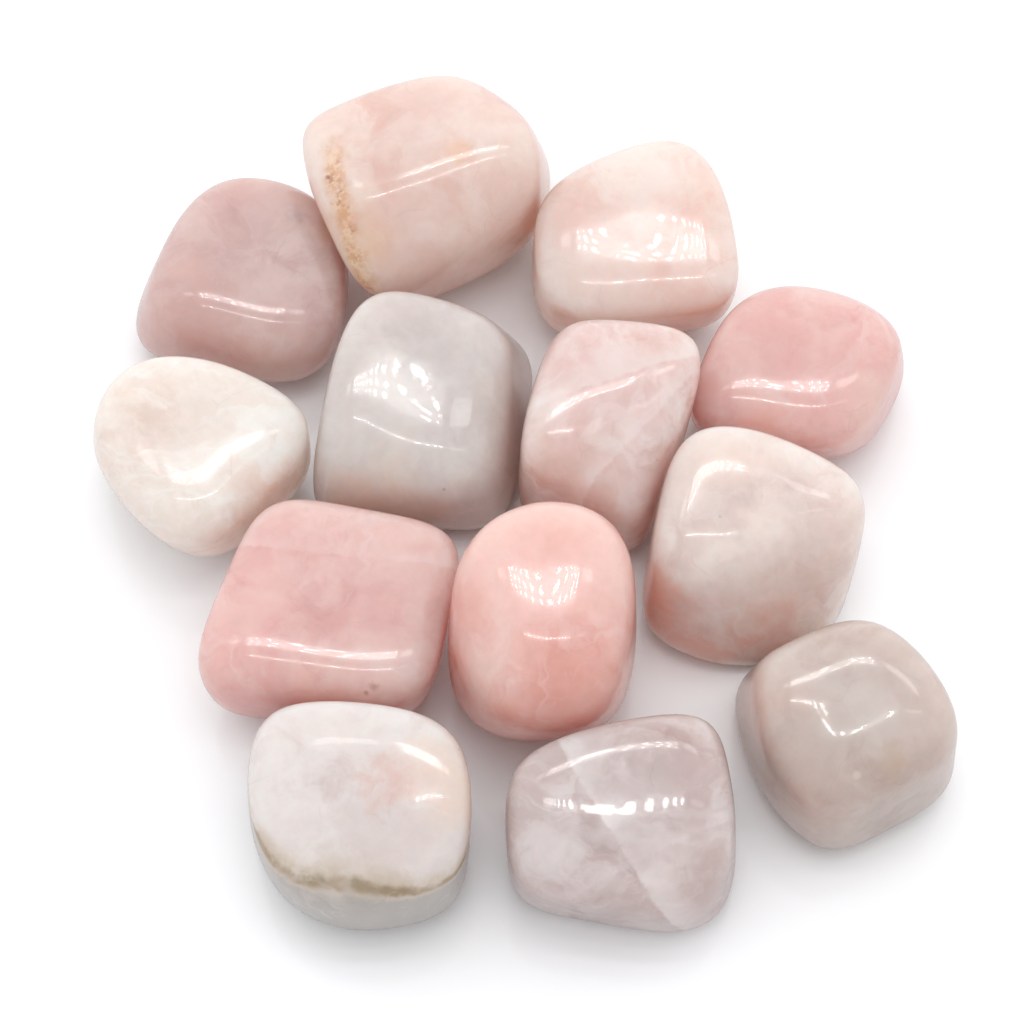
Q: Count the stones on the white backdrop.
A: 13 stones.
